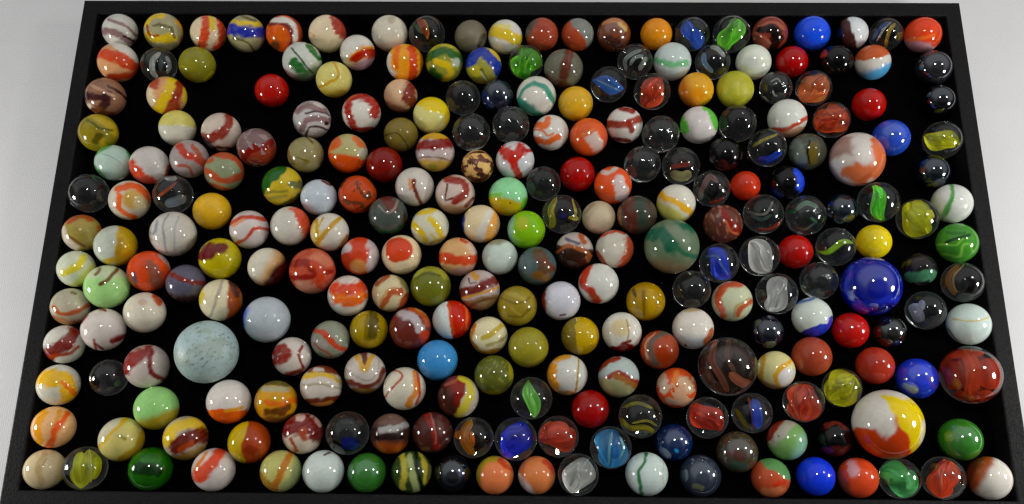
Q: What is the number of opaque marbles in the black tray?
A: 199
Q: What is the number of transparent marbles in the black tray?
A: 57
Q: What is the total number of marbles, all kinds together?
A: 256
